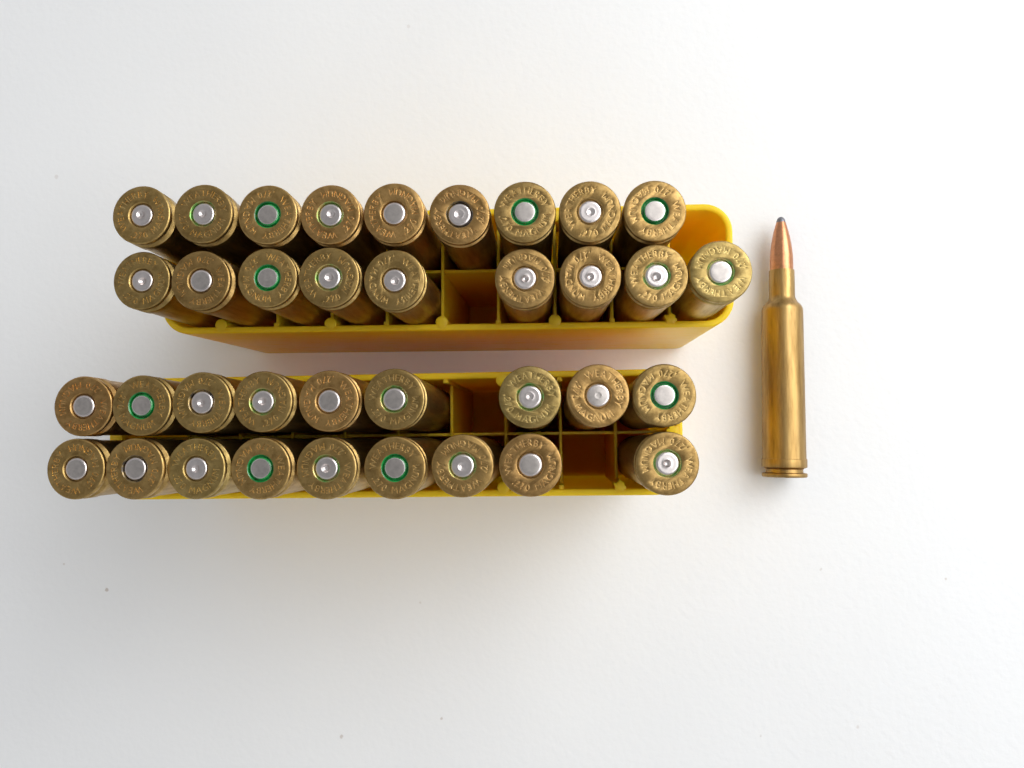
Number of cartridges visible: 37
